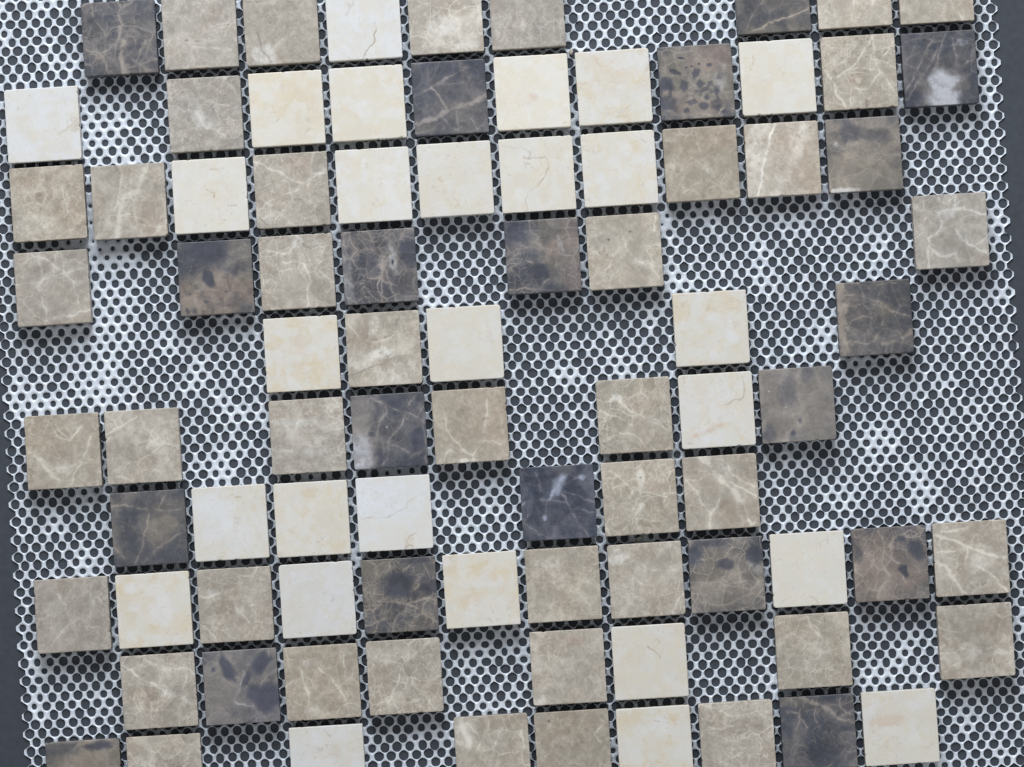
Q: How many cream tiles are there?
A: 27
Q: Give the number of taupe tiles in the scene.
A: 40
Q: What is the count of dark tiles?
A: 20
